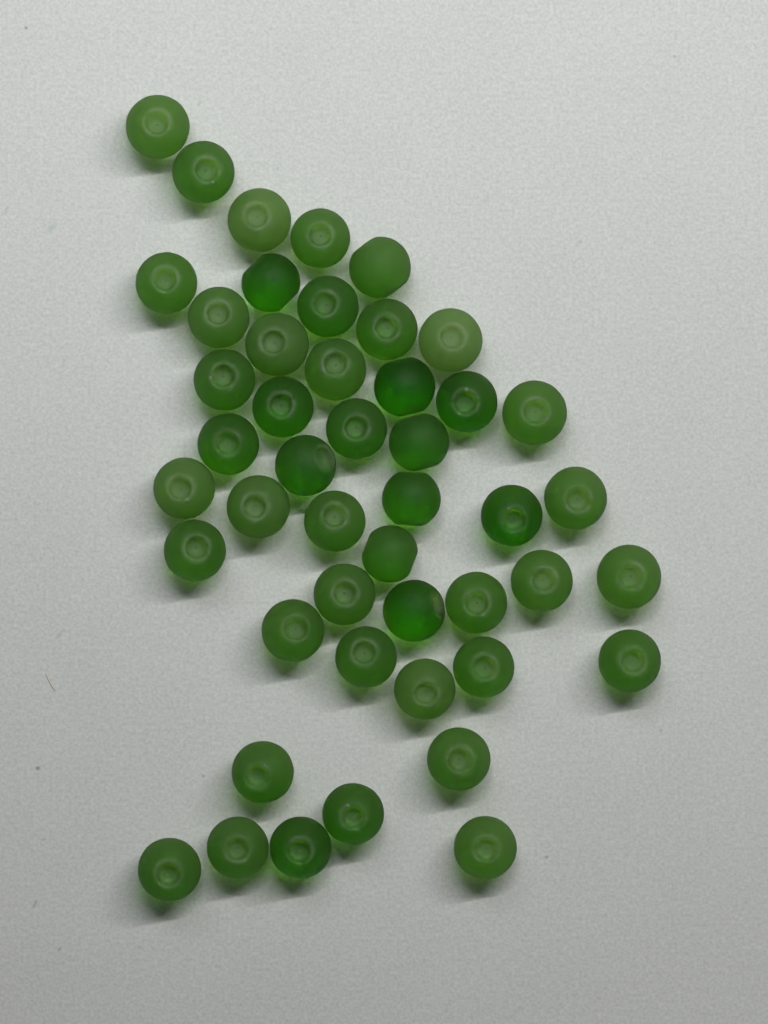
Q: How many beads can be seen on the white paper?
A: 47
